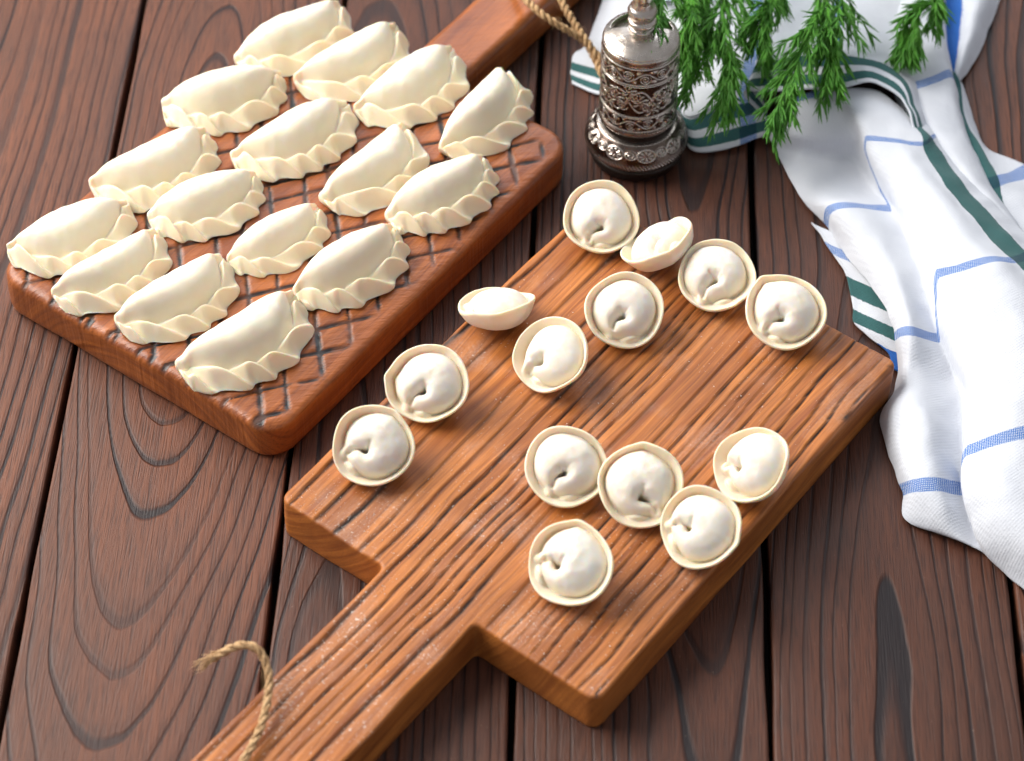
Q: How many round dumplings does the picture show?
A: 14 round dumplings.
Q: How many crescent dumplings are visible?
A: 16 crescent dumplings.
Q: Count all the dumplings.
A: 30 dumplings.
